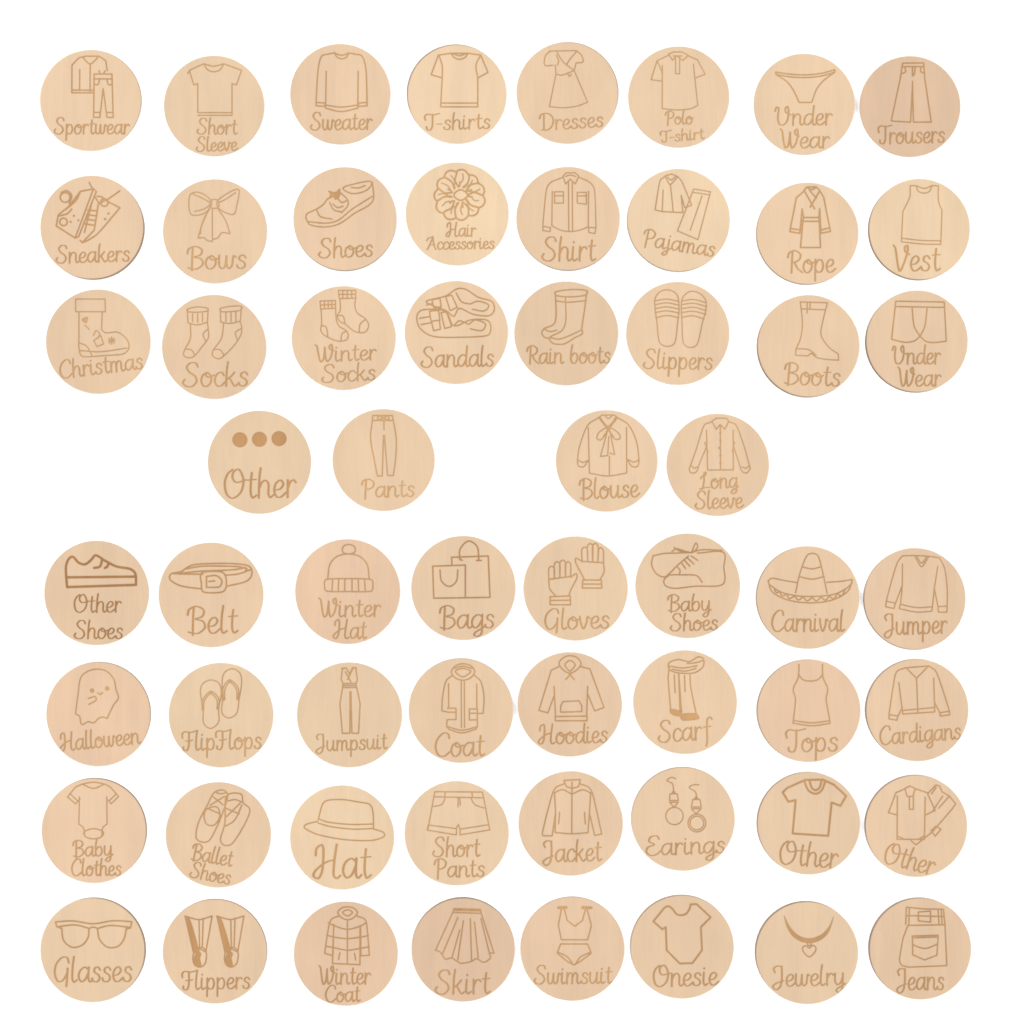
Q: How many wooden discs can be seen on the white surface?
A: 60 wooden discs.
